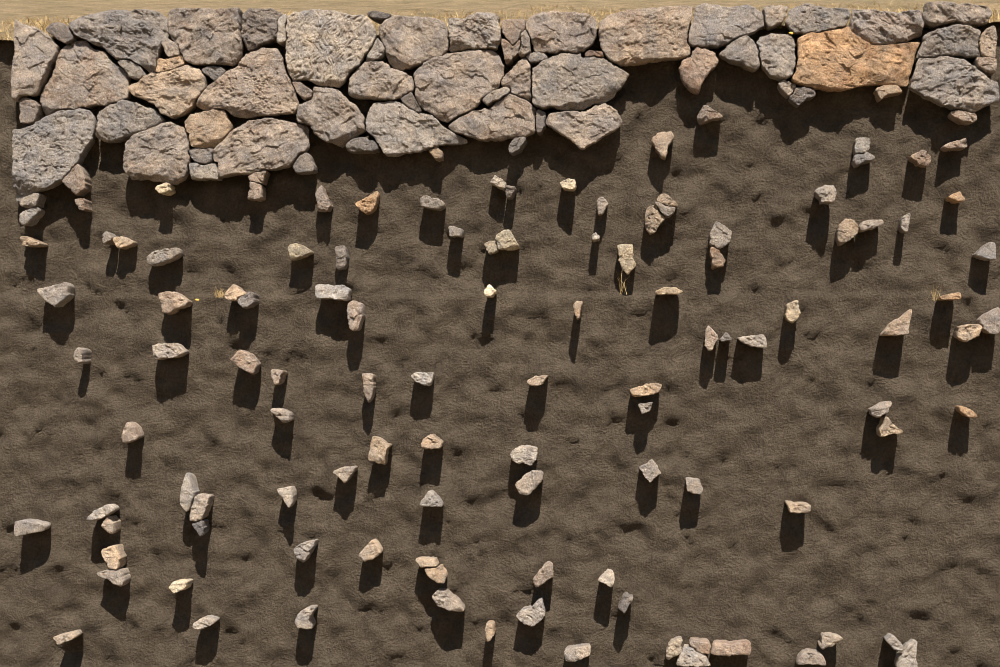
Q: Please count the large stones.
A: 35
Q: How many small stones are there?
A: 145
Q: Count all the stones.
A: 180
